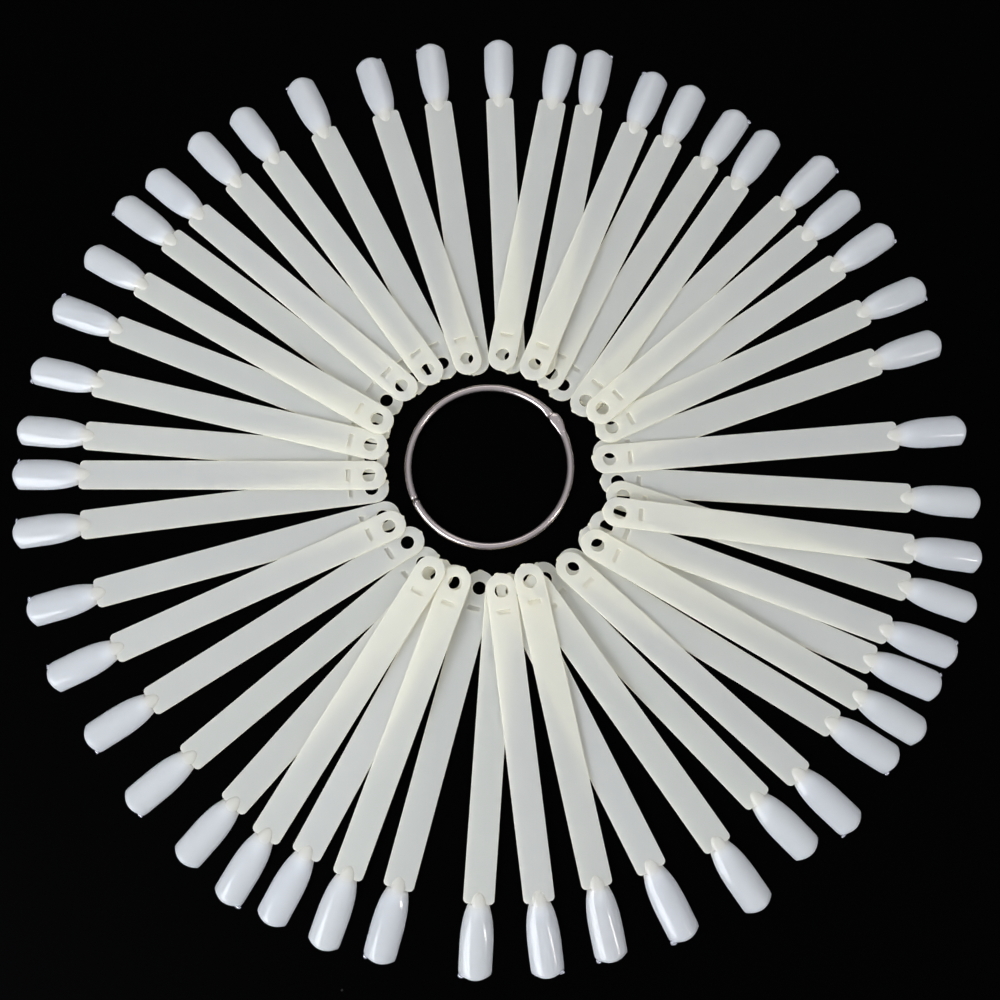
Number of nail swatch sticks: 49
